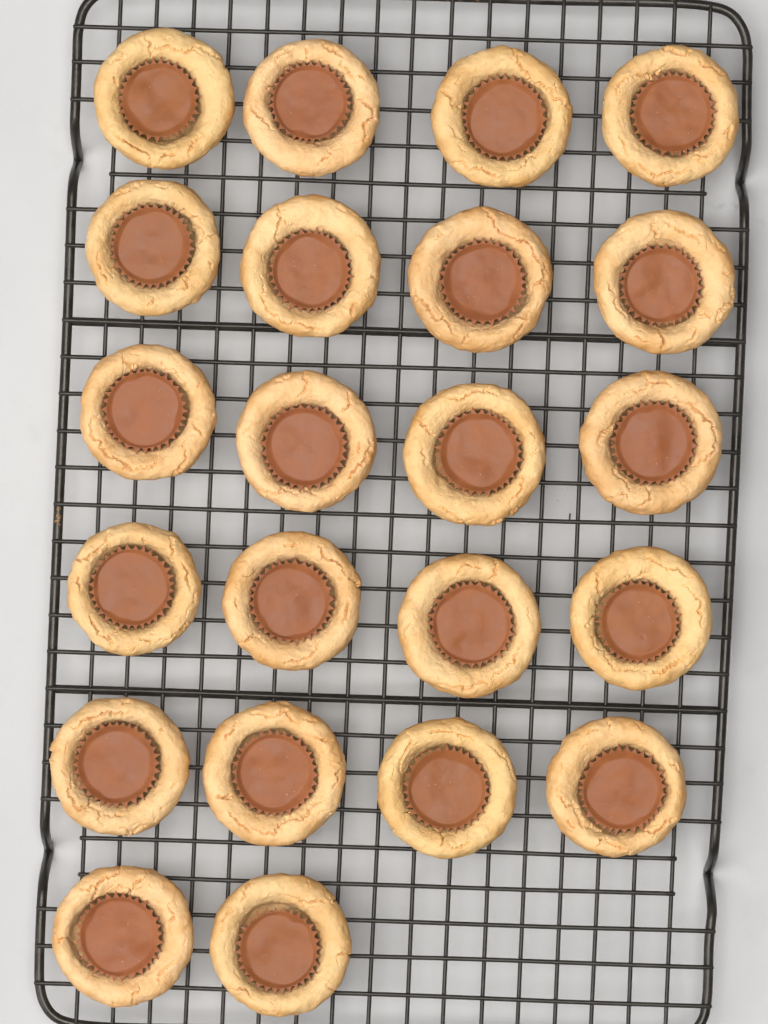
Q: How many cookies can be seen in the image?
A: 22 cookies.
